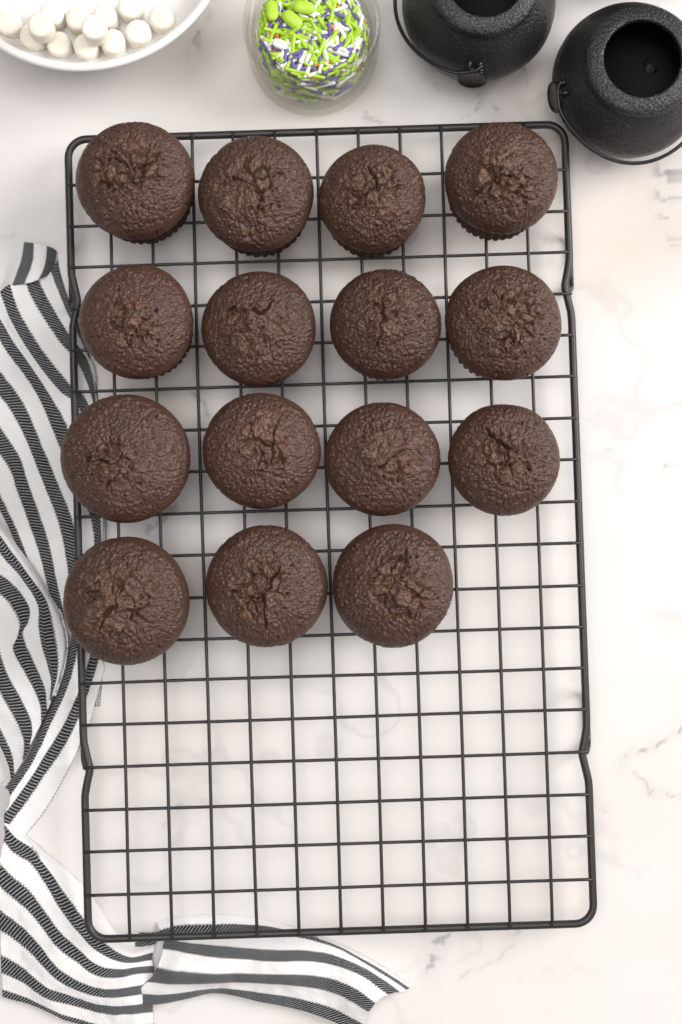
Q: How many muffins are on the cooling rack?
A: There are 15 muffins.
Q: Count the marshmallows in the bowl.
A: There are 13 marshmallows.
